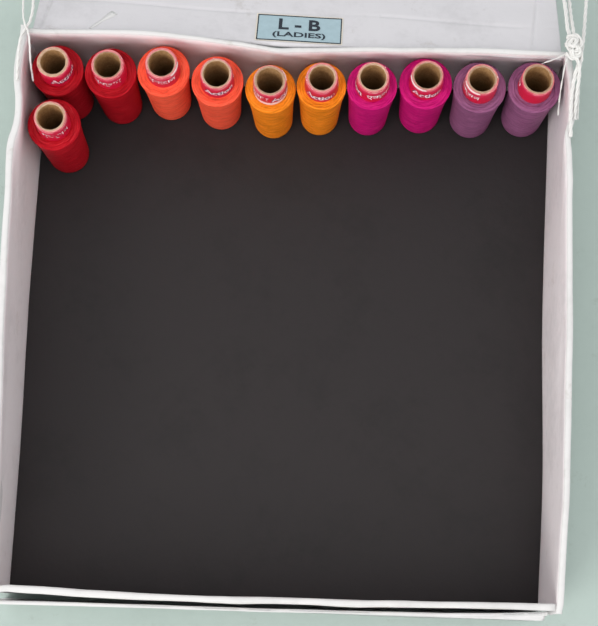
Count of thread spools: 11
